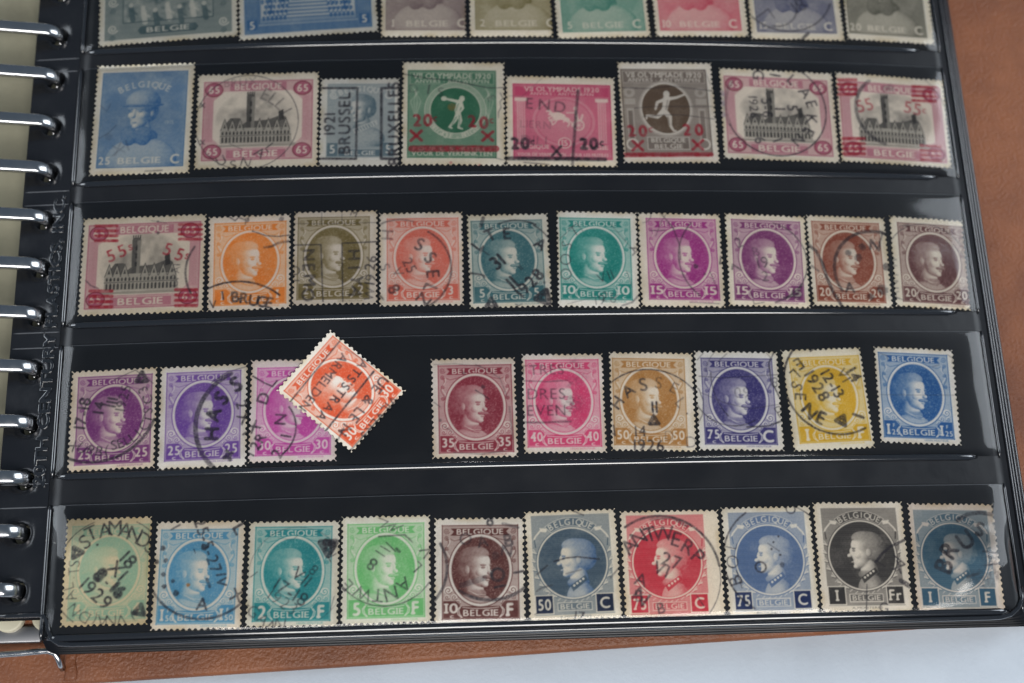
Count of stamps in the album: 46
